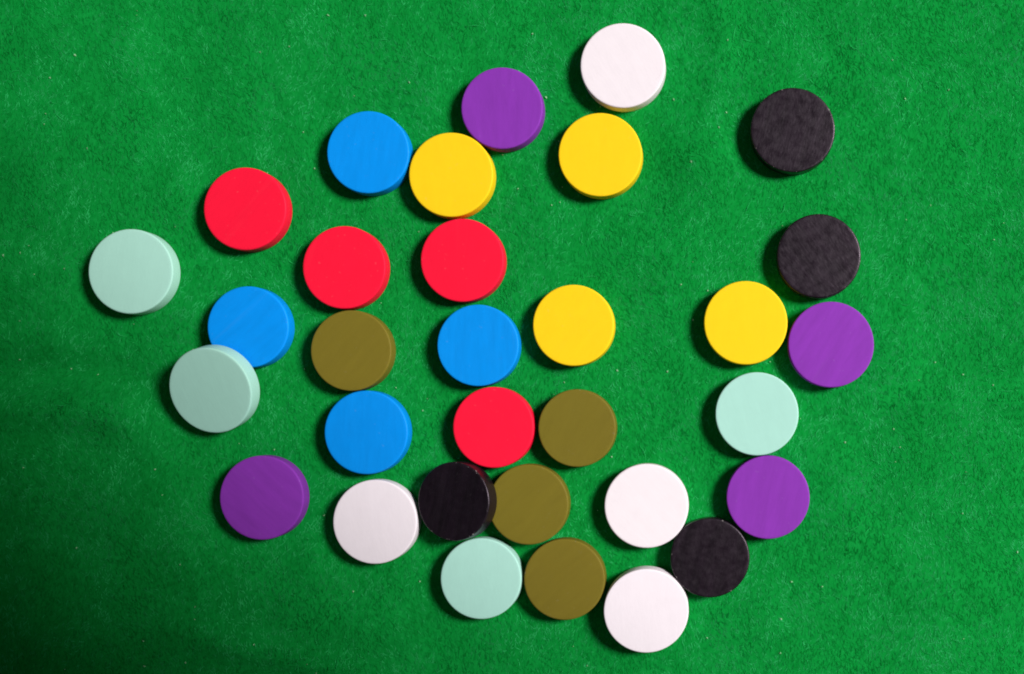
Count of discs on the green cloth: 32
